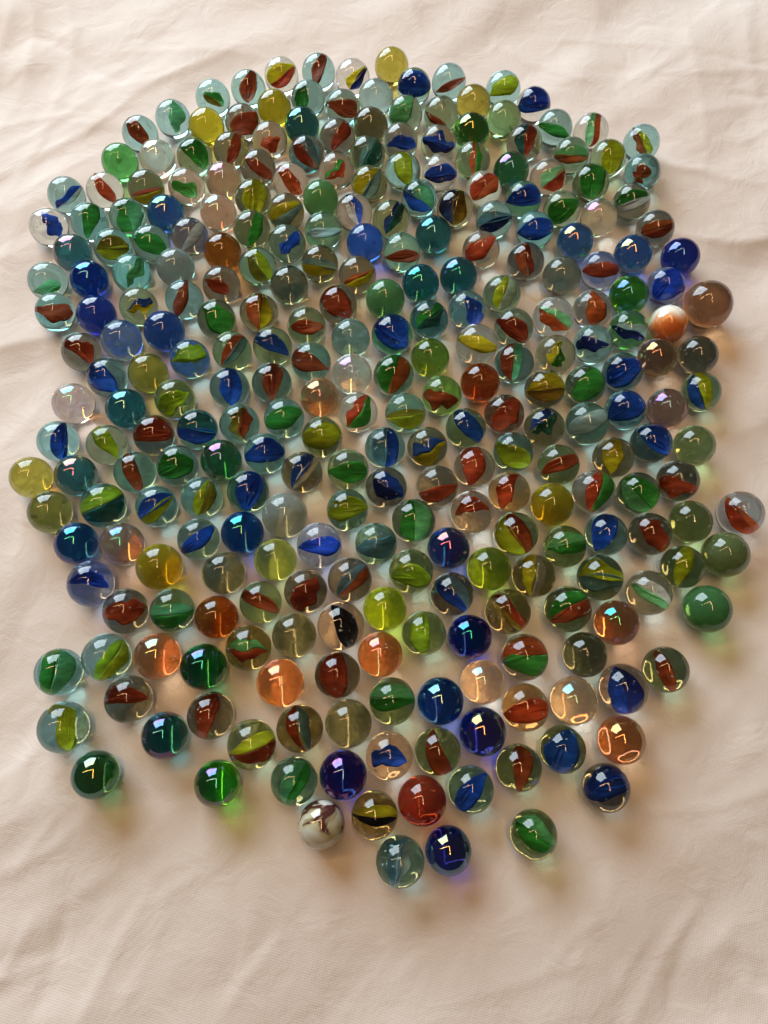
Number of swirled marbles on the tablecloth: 200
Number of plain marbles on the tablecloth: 87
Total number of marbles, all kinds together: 287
